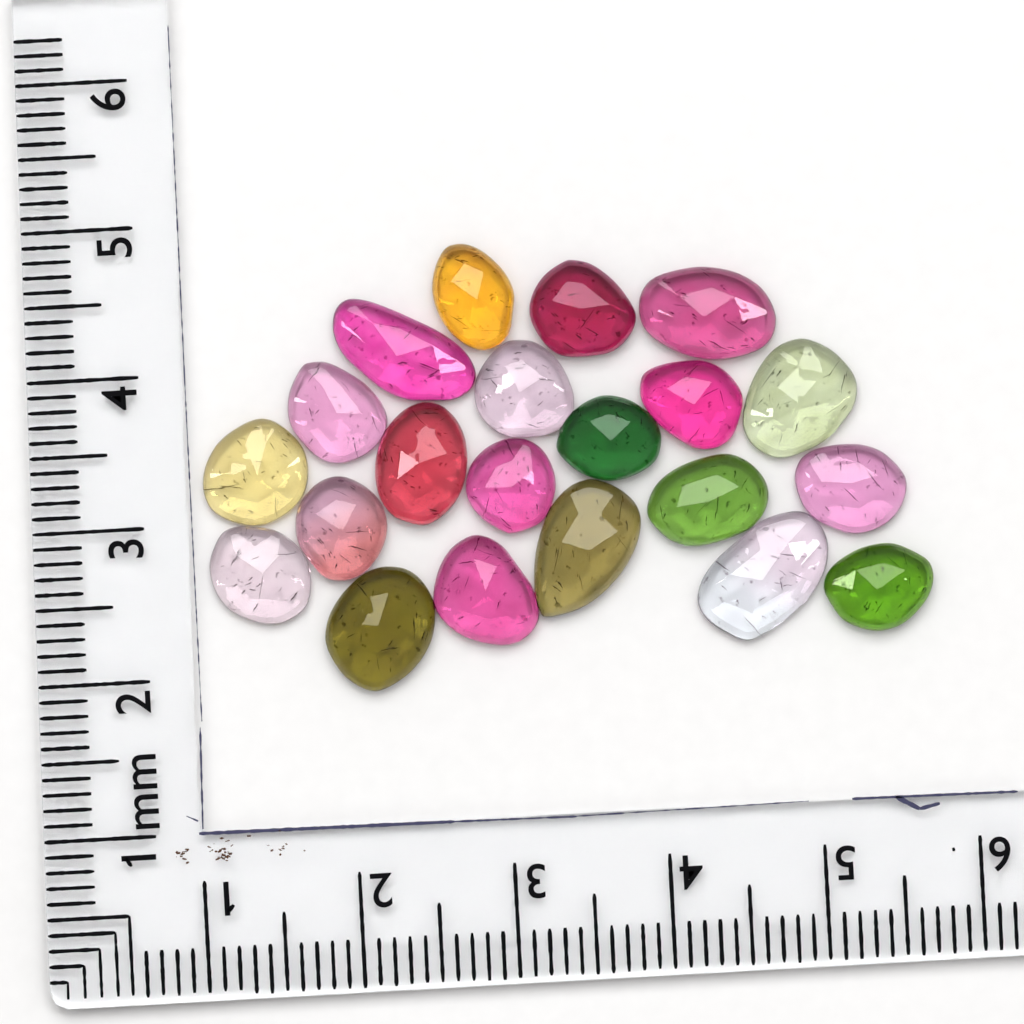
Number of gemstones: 21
